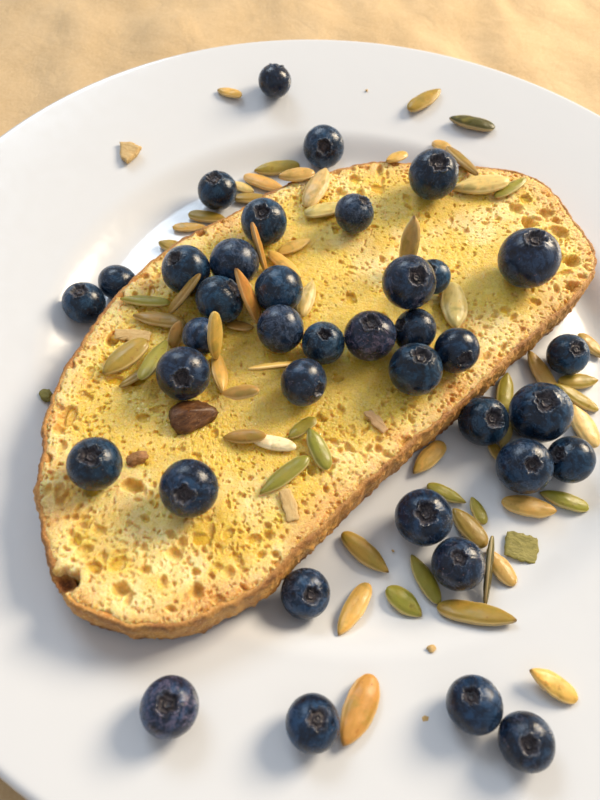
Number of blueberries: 38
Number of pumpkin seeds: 65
